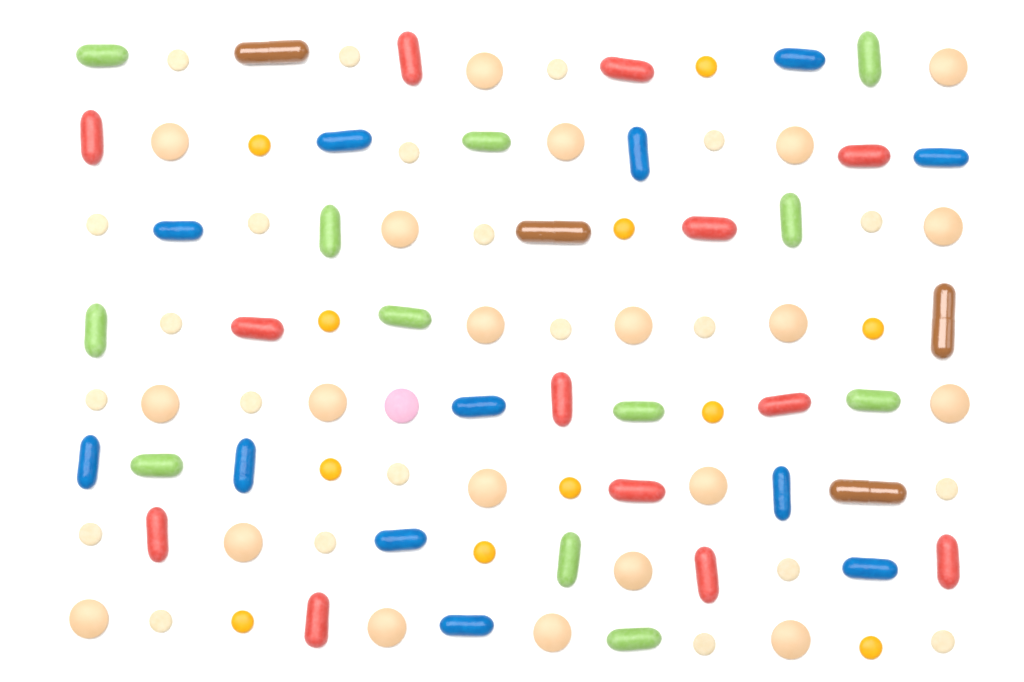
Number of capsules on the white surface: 41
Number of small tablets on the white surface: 33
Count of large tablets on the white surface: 22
